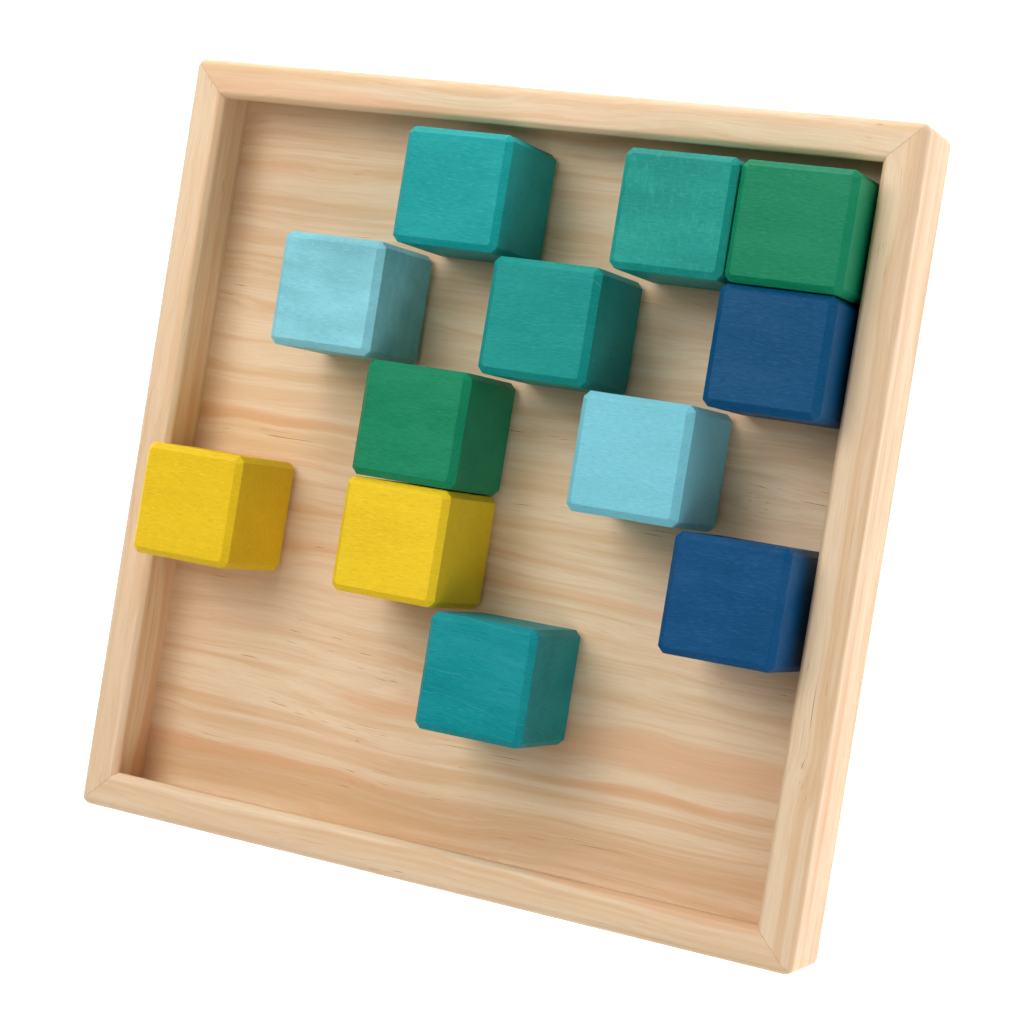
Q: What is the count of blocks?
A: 12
